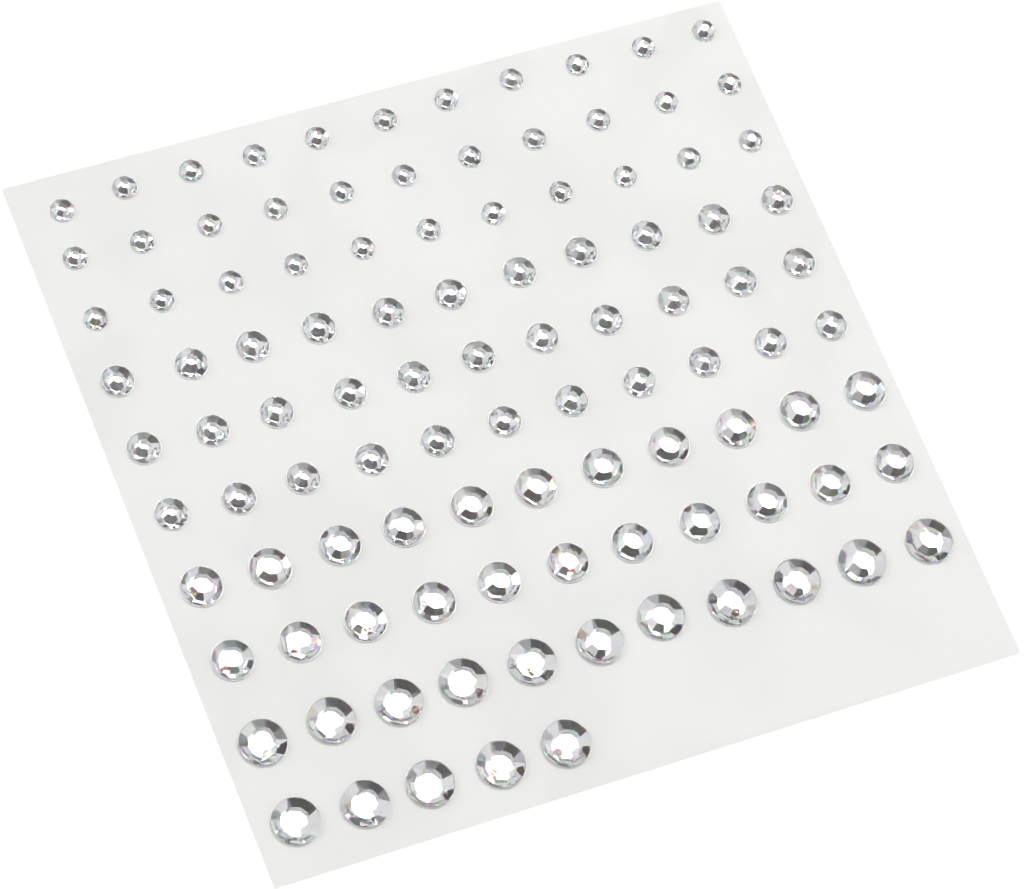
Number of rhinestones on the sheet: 104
